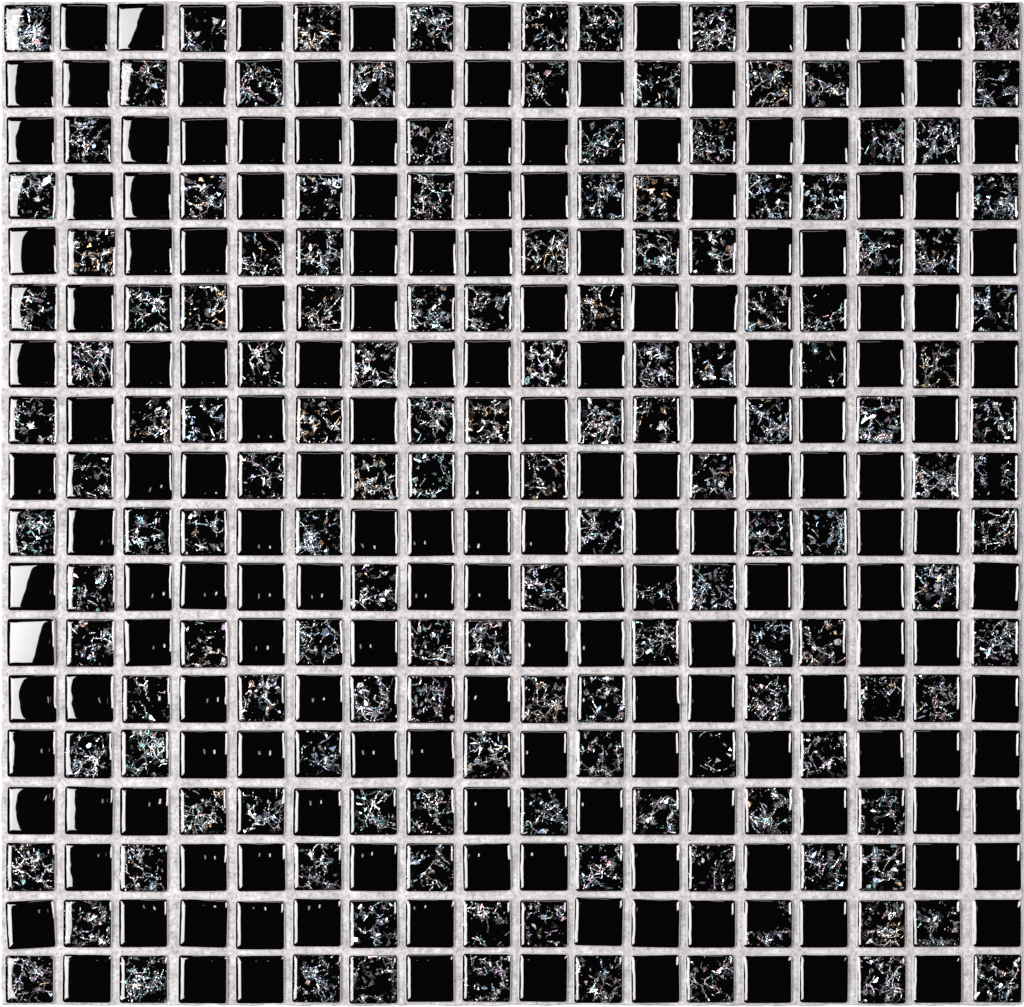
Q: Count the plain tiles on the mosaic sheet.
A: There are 177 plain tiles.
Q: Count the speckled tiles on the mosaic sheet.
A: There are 147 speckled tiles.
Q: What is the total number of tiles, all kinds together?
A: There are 324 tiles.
